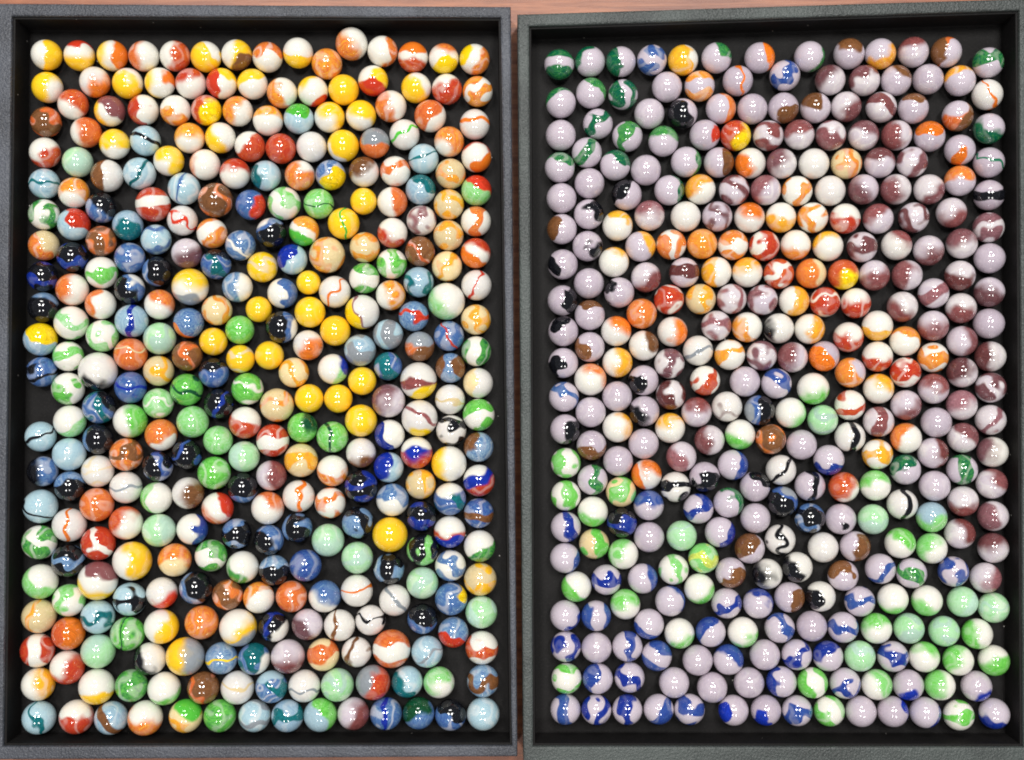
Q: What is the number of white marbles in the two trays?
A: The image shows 200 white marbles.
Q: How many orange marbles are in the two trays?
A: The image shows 200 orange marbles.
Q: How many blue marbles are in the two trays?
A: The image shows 139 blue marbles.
